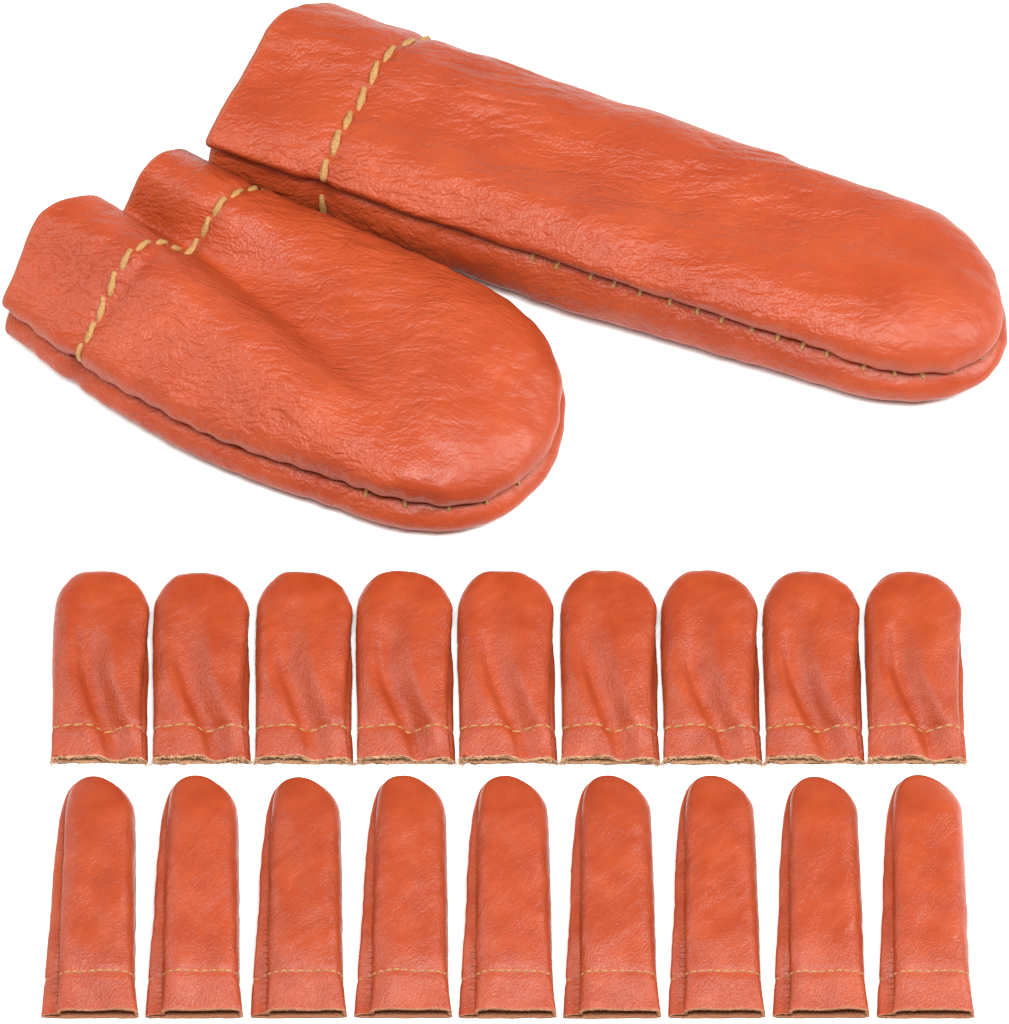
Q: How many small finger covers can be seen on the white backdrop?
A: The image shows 18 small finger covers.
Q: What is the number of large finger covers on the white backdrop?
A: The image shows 2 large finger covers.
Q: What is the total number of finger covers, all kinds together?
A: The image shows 20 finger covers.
